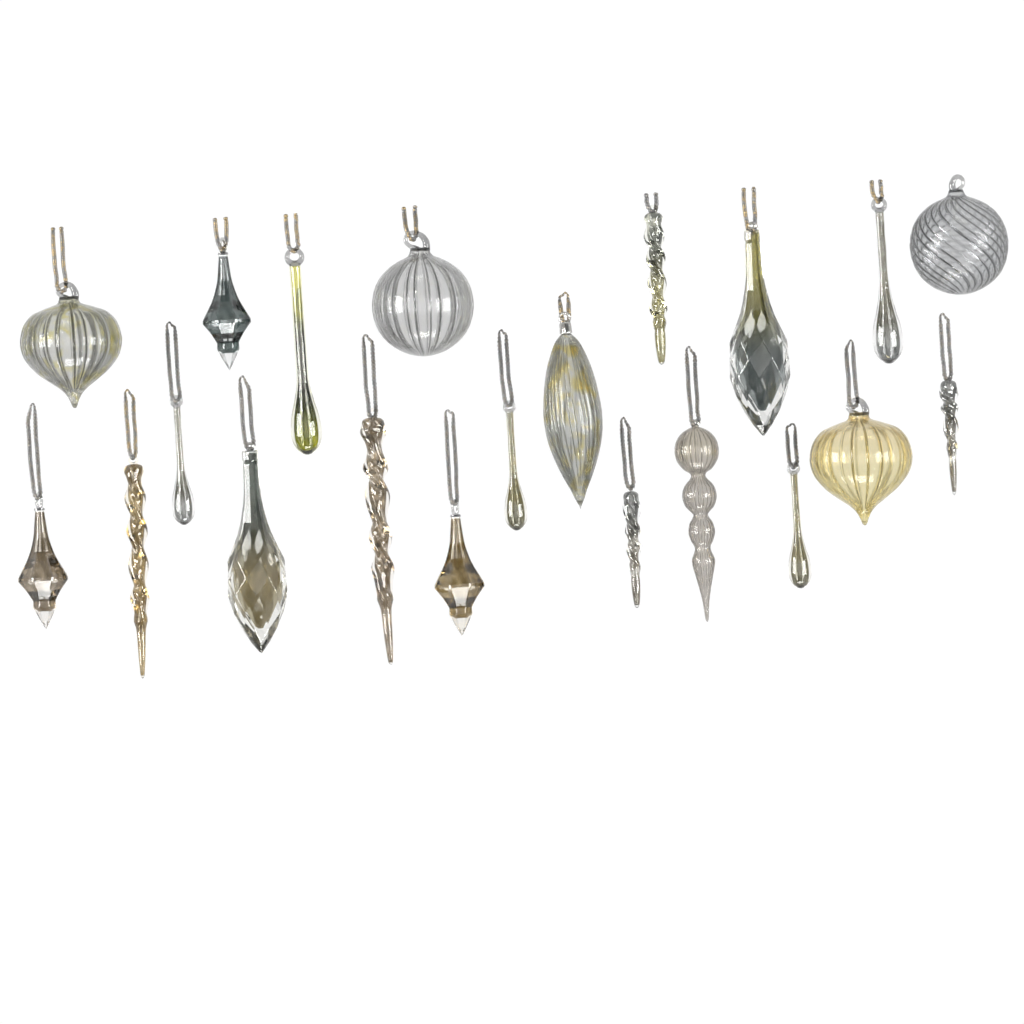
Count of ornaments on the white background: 21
